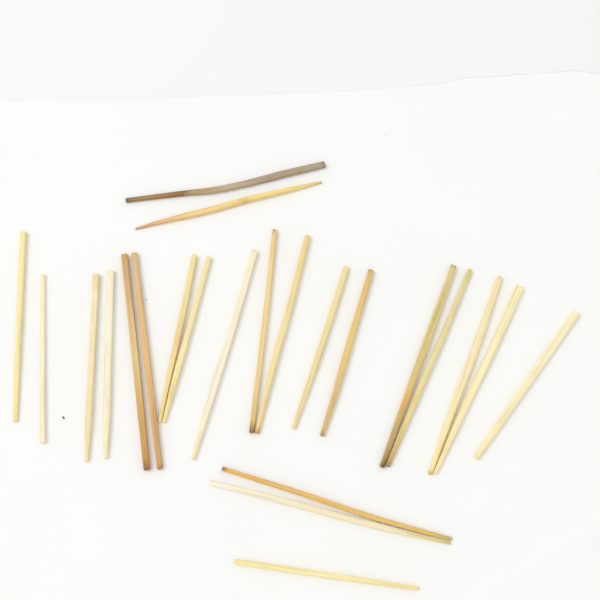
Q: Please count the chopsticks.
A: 23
